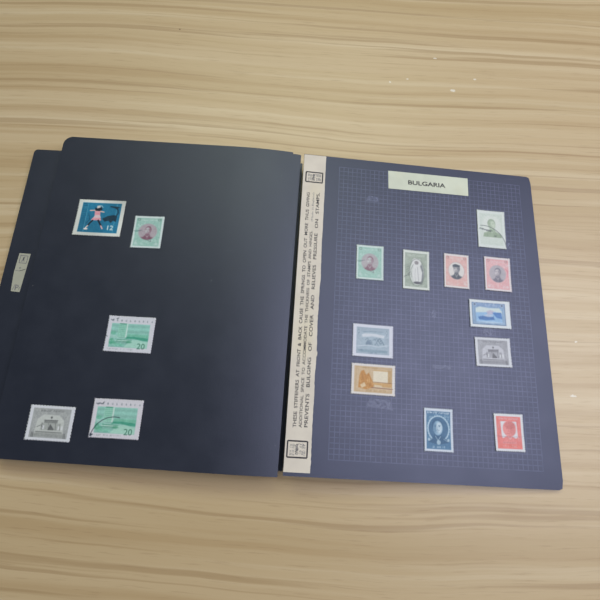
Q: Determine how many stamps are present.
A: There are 16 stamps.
